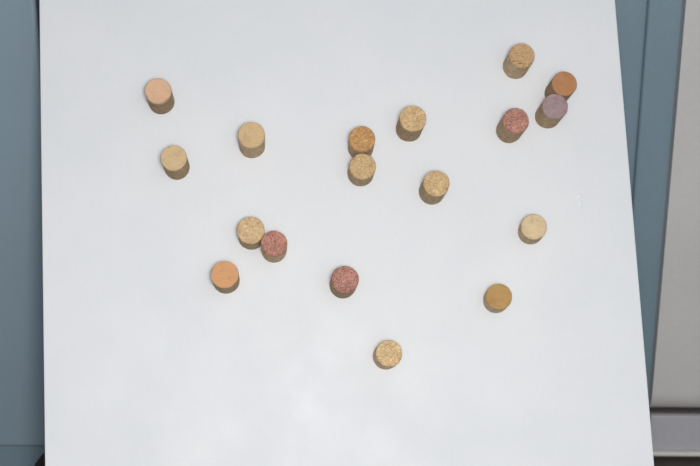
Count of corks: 18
